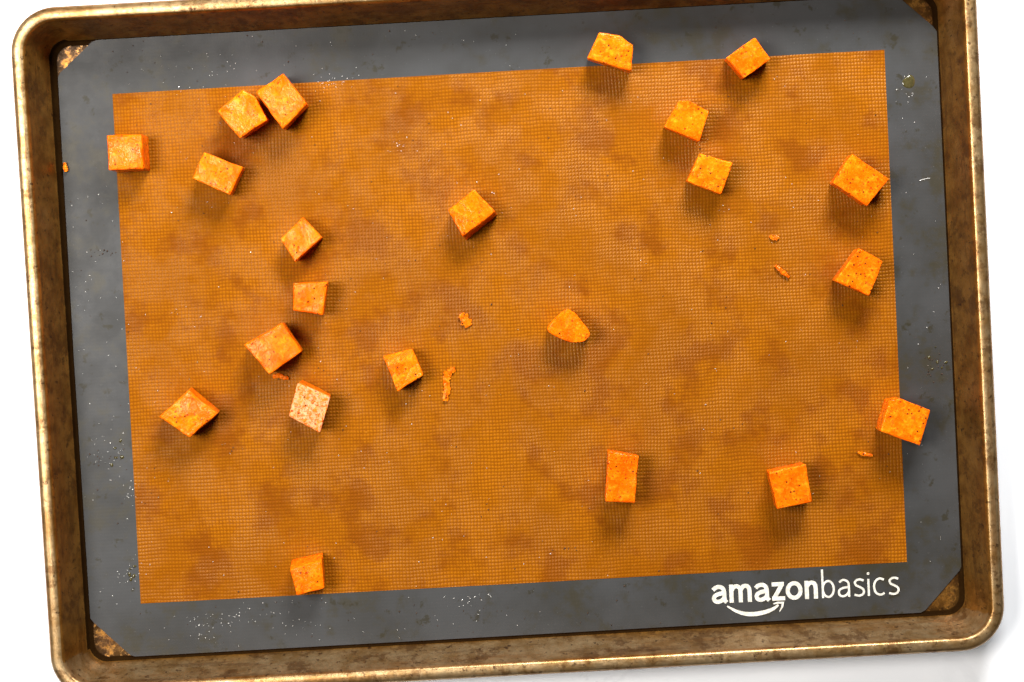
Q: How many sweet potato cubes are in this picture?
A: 22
